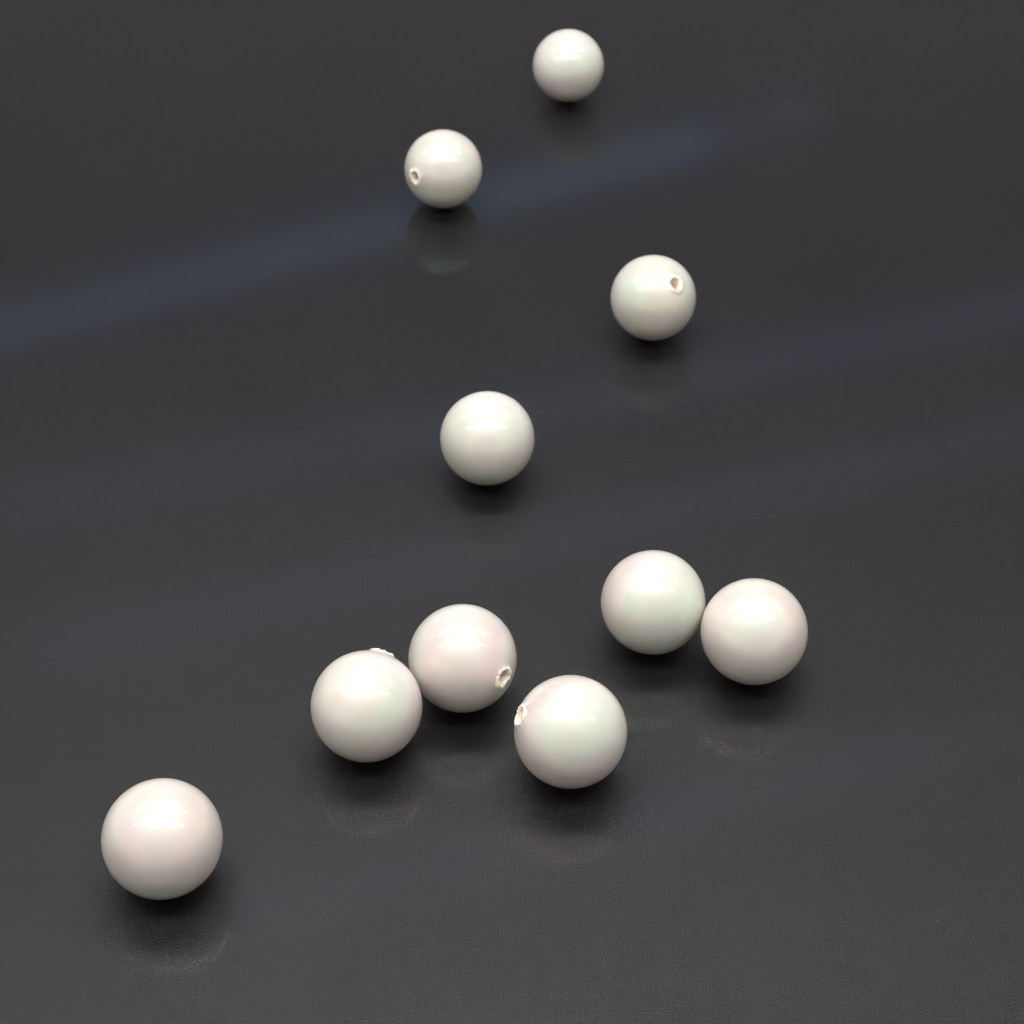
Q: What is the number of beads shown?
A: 10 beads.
